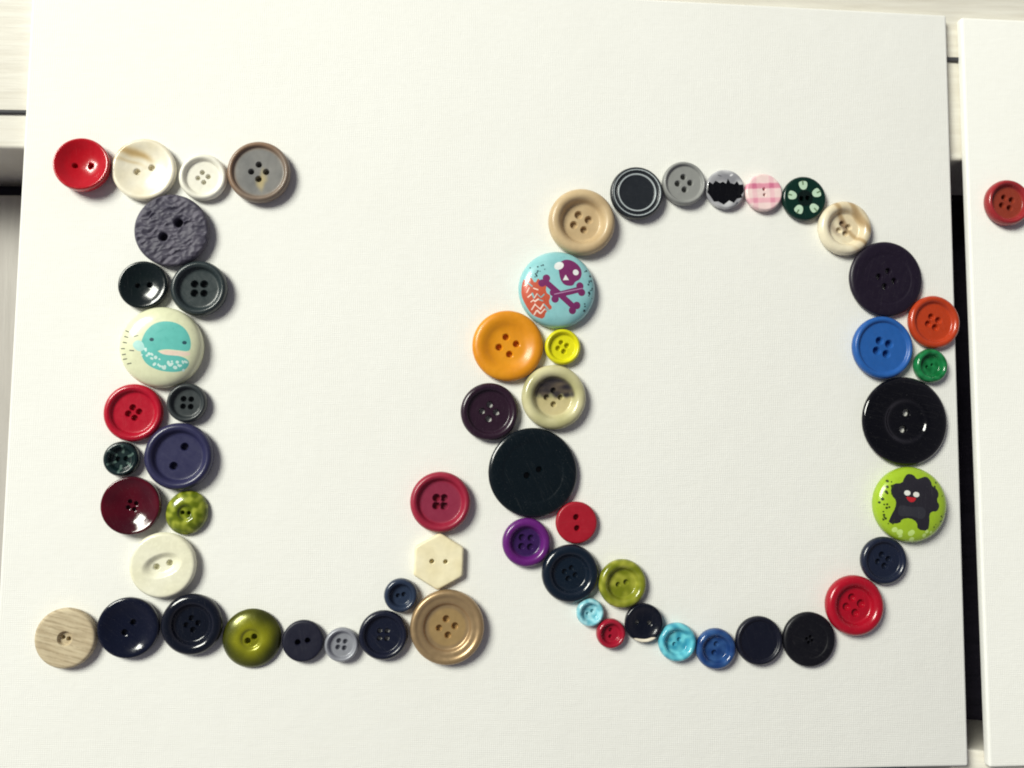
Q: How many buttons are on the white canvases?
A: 59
